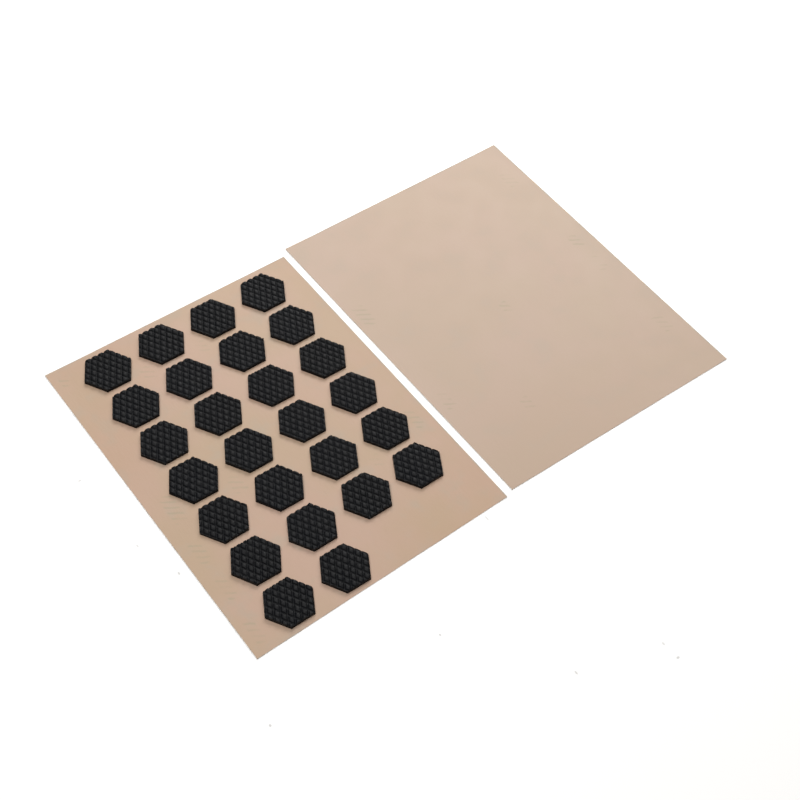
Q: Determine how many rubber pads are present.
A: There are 26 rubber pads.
